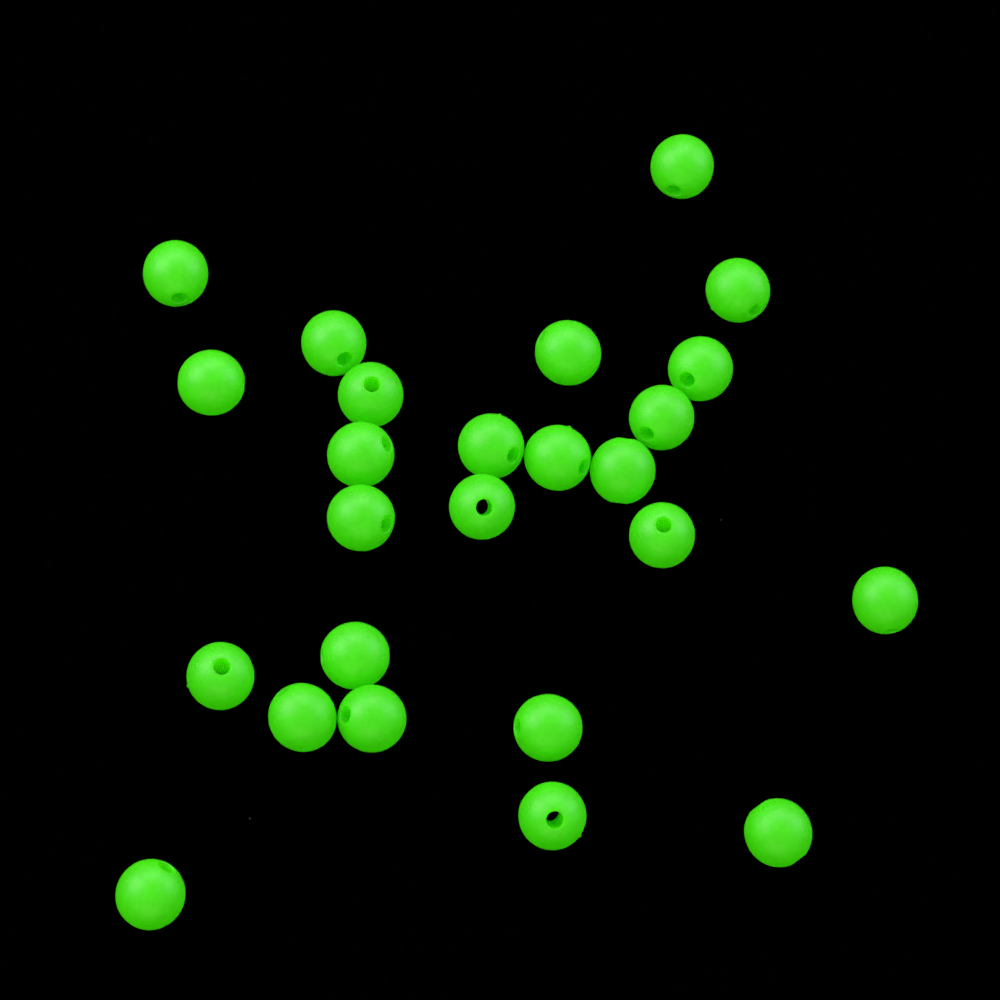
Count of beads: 25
